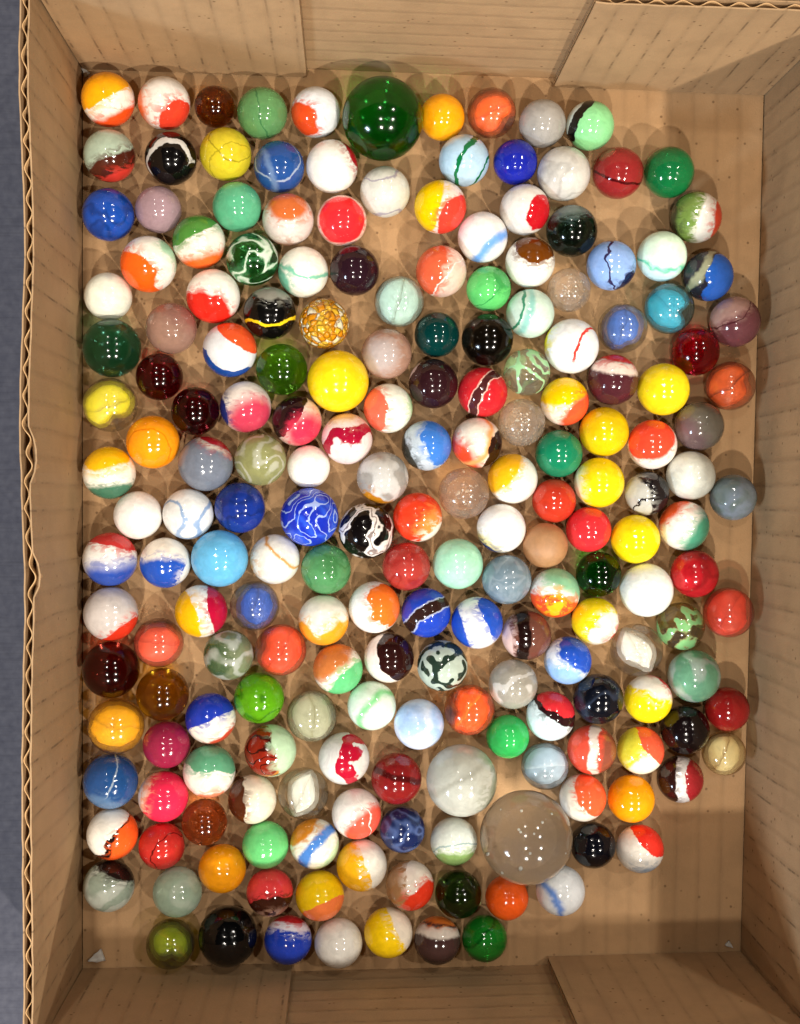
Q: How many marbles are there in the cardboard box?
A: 200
